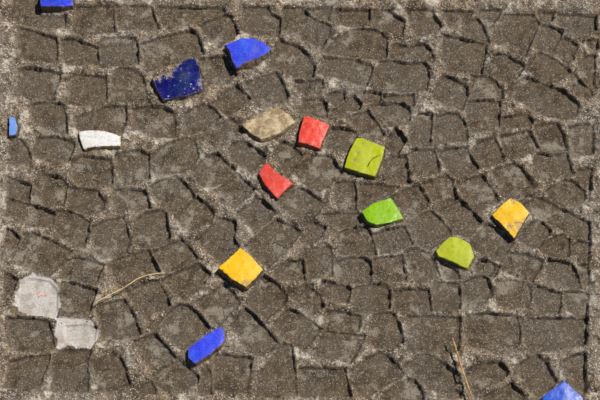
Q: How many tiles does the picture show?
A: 15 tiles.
